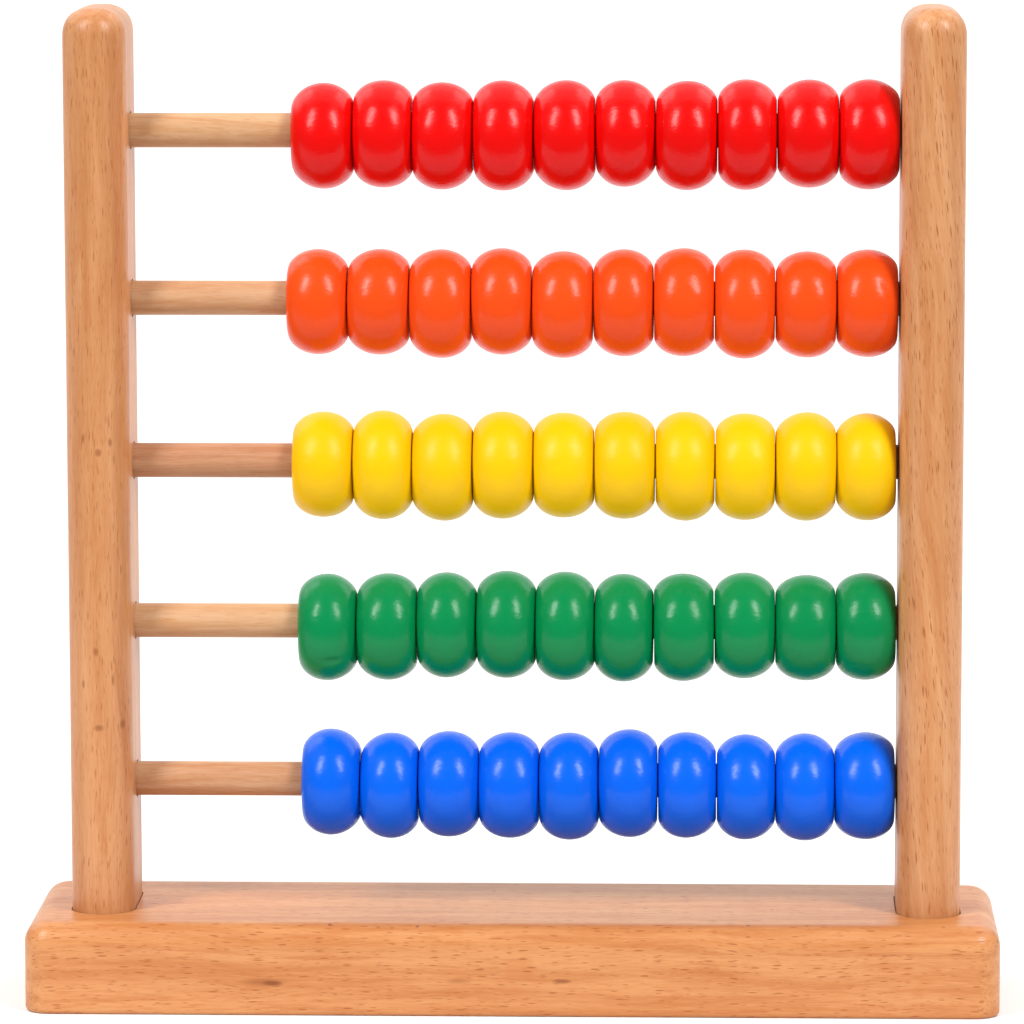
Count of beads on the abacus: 50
